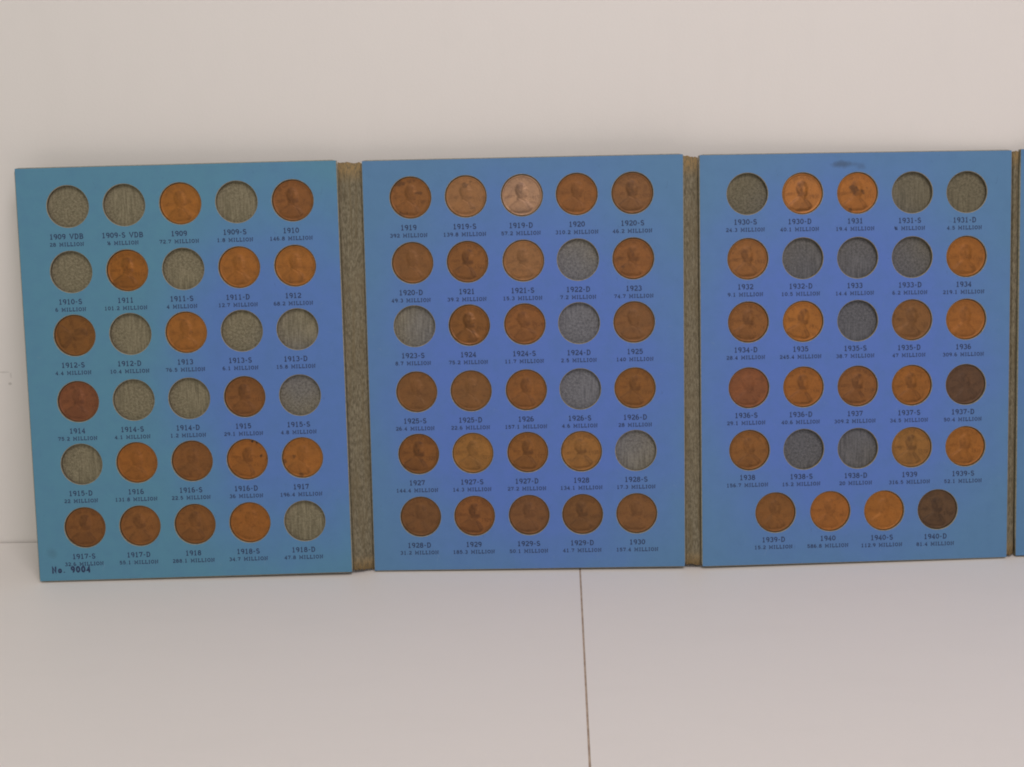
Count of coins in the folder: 62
